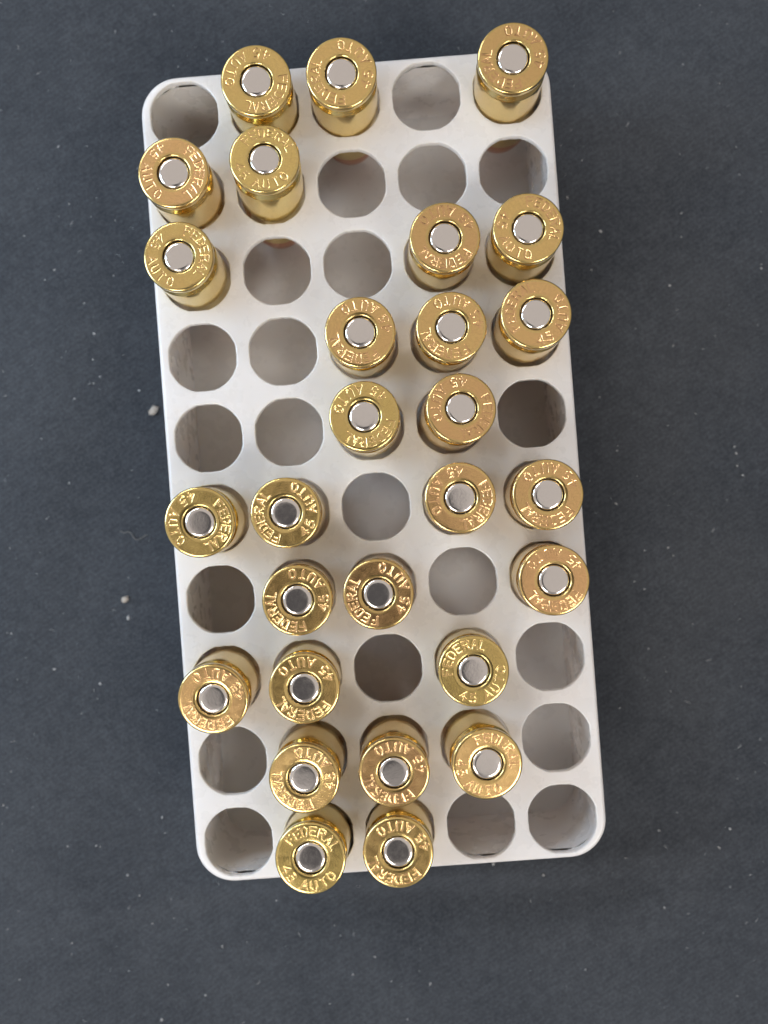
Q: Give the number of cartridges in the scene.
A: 28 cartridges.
